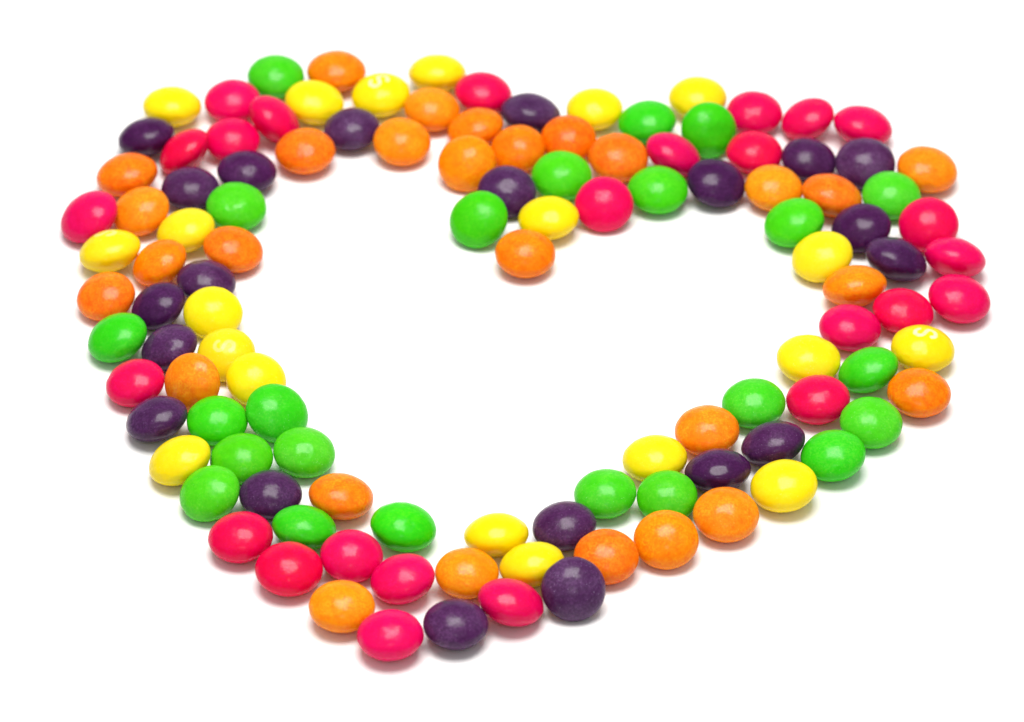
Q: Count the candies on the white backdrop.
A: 117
